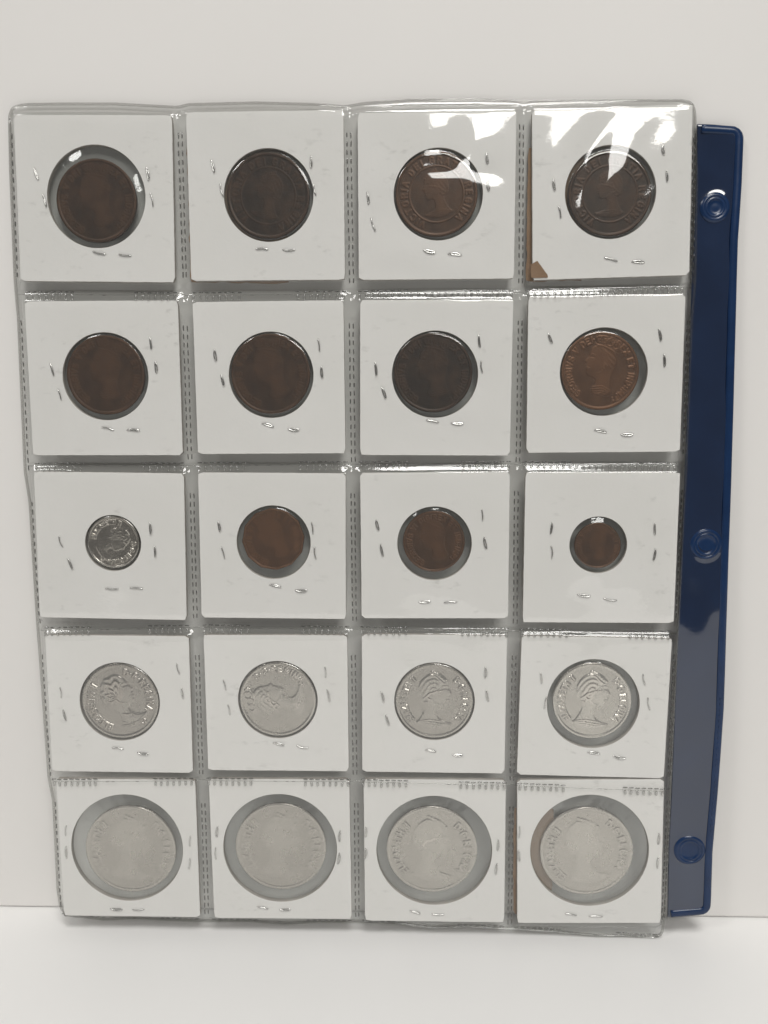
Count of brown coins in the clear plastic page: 11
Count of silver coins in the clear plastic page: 9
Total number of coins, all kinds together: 20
